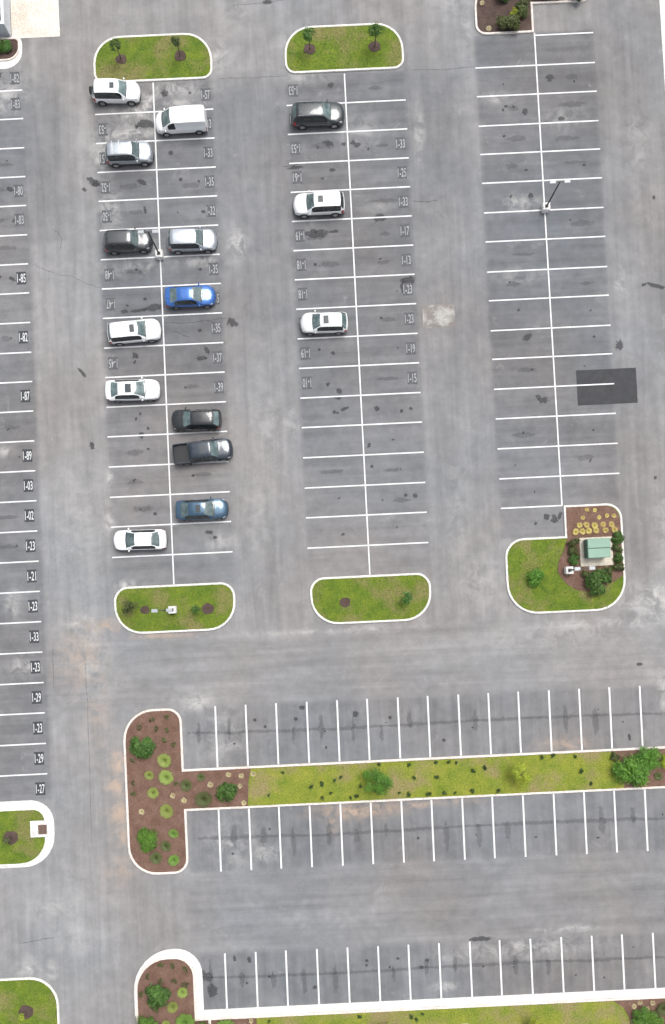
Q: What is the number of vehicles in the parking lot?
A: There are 15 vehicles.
